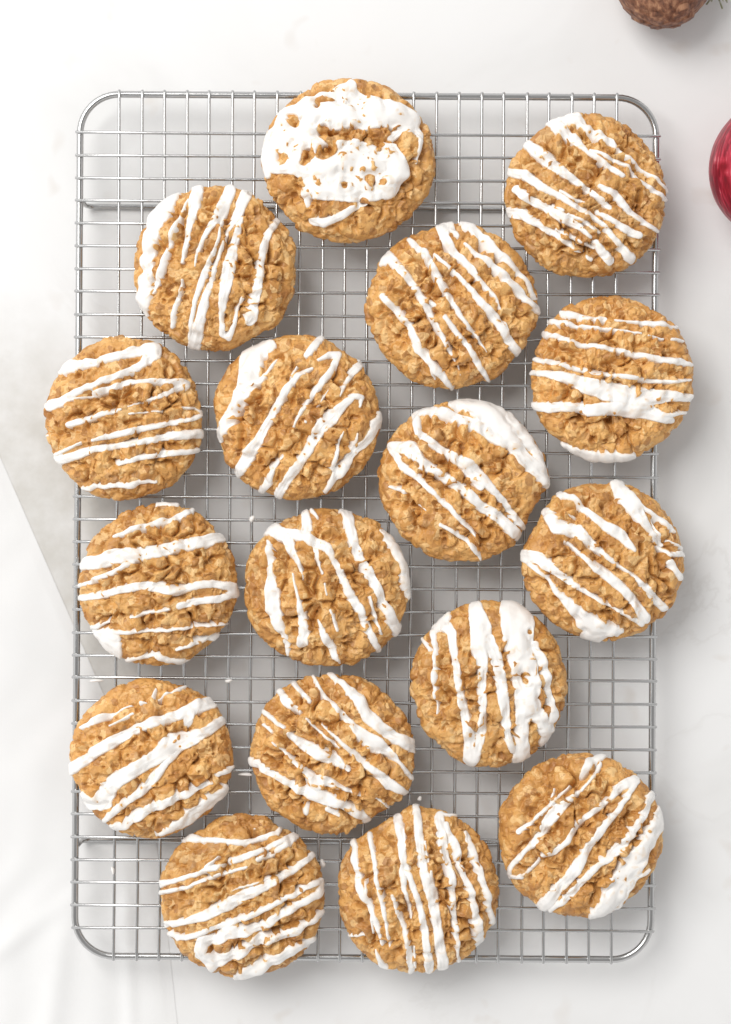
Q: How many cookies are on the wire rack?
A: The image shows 17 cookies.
